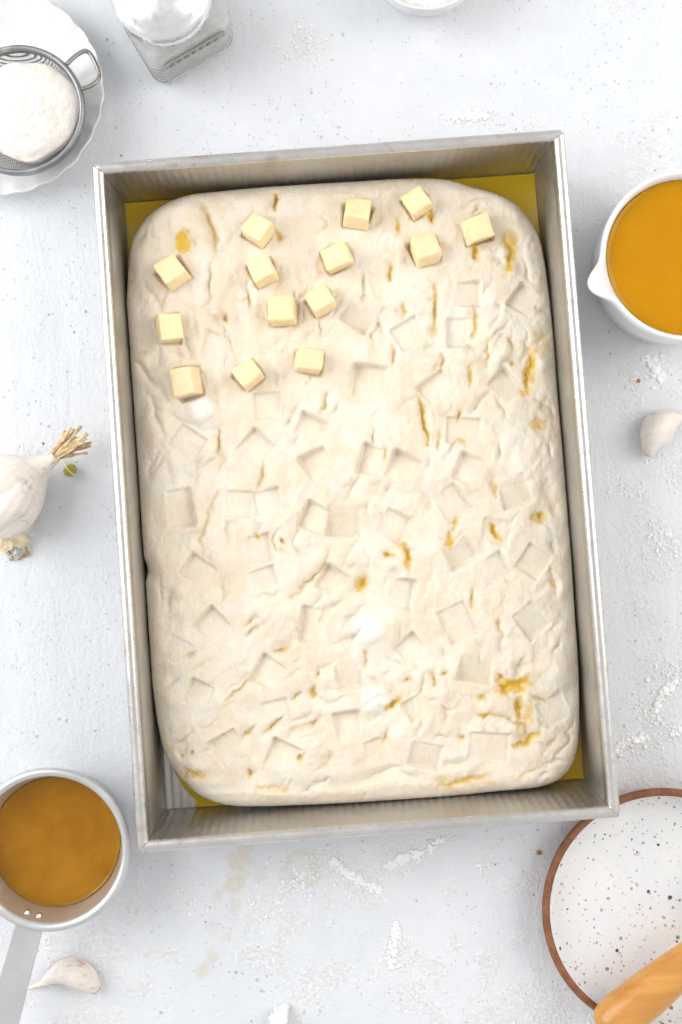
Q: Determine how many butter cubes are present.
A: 14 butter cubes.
